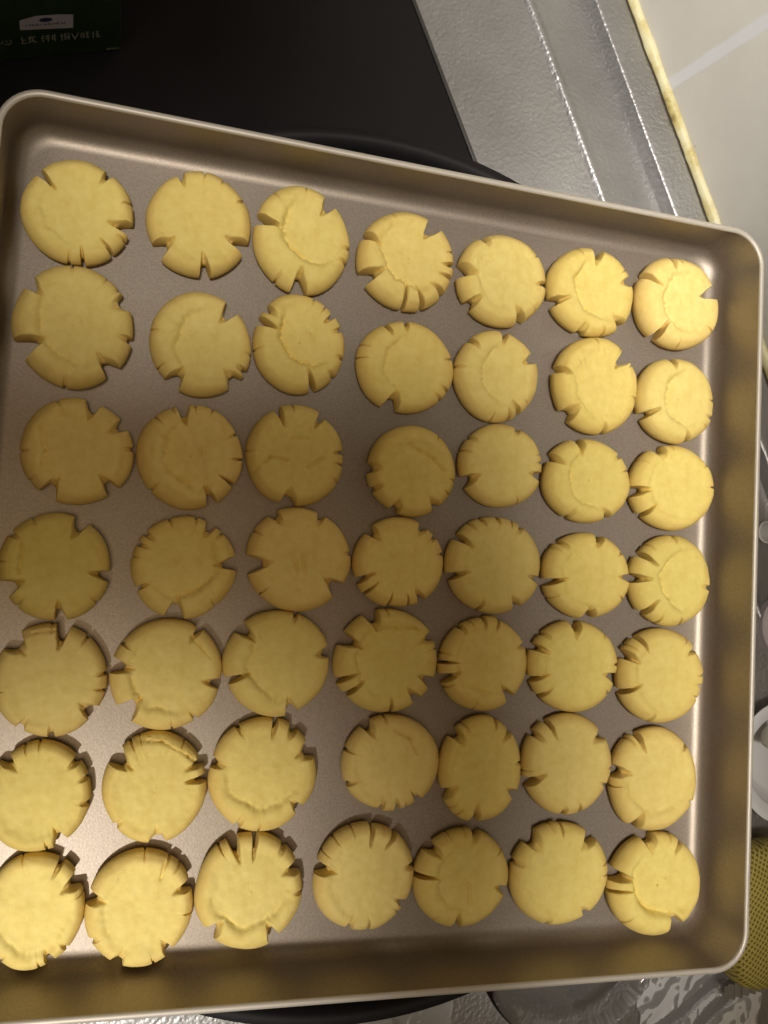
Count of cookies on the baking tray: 49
